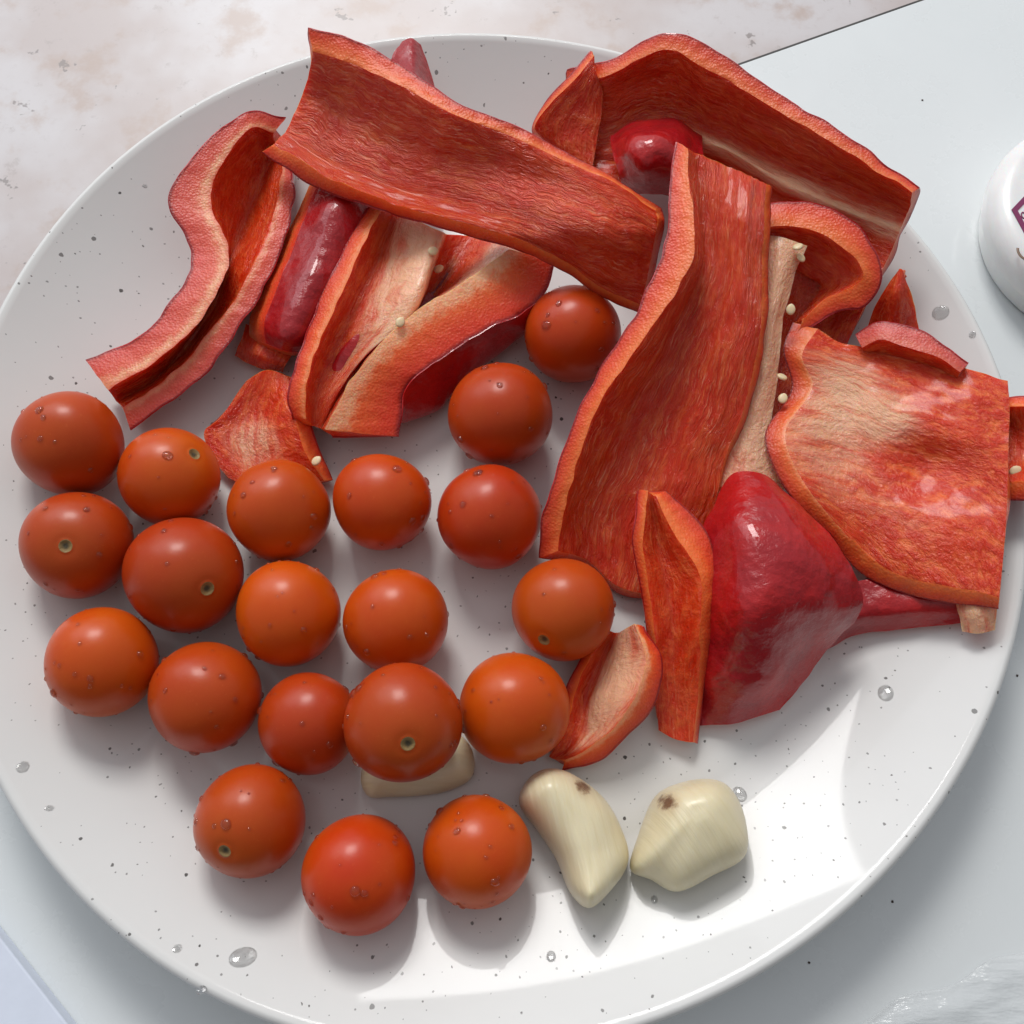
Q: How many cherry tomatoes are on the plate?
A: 20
